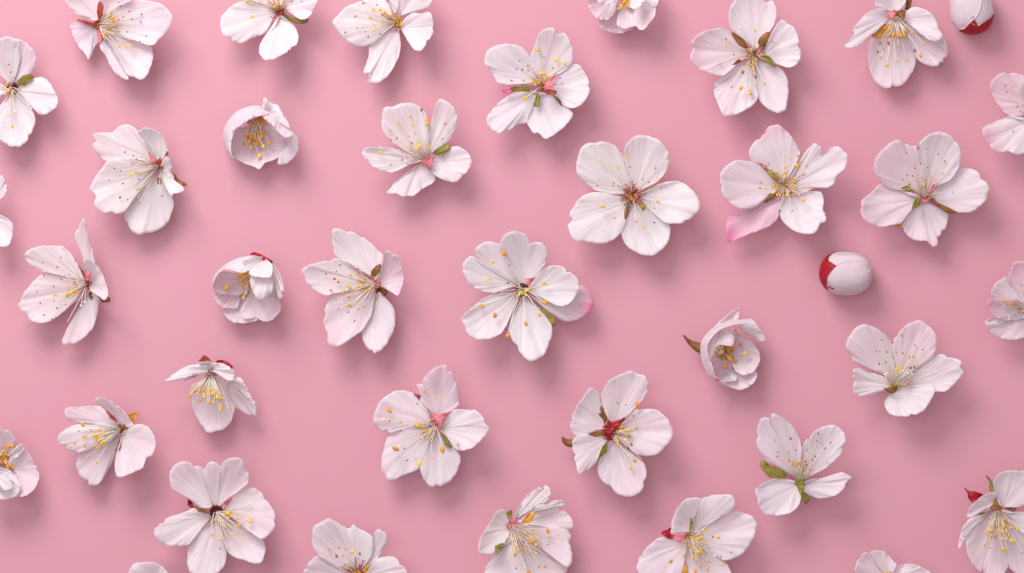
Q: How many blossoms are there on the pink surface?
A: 36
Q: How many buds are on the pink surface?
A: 2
